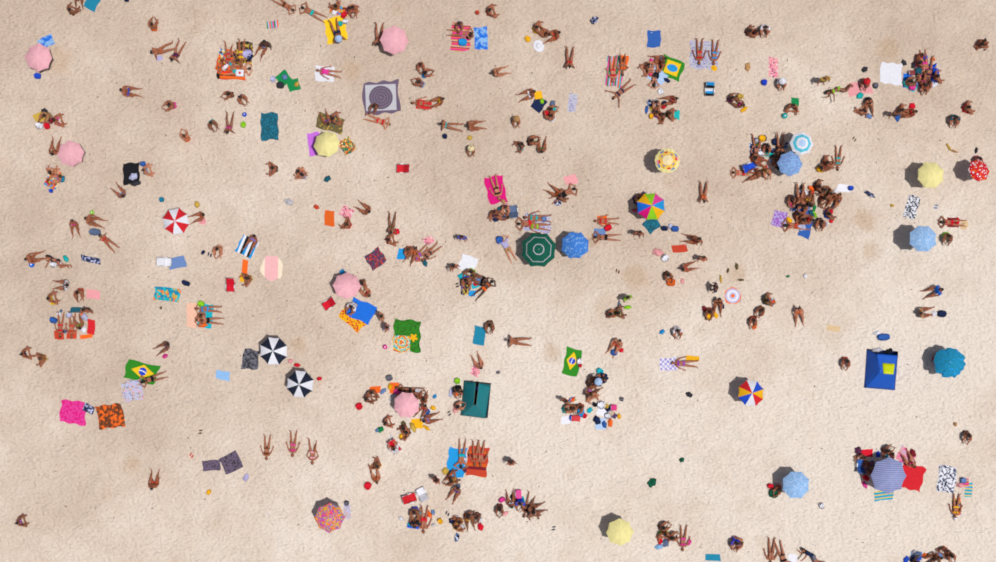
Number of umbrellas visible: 24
